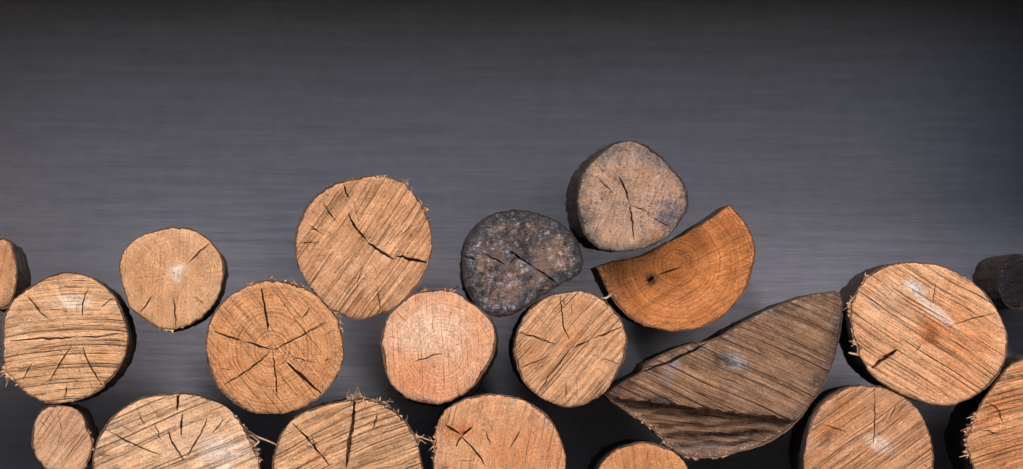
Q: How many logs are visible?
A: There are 20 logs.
